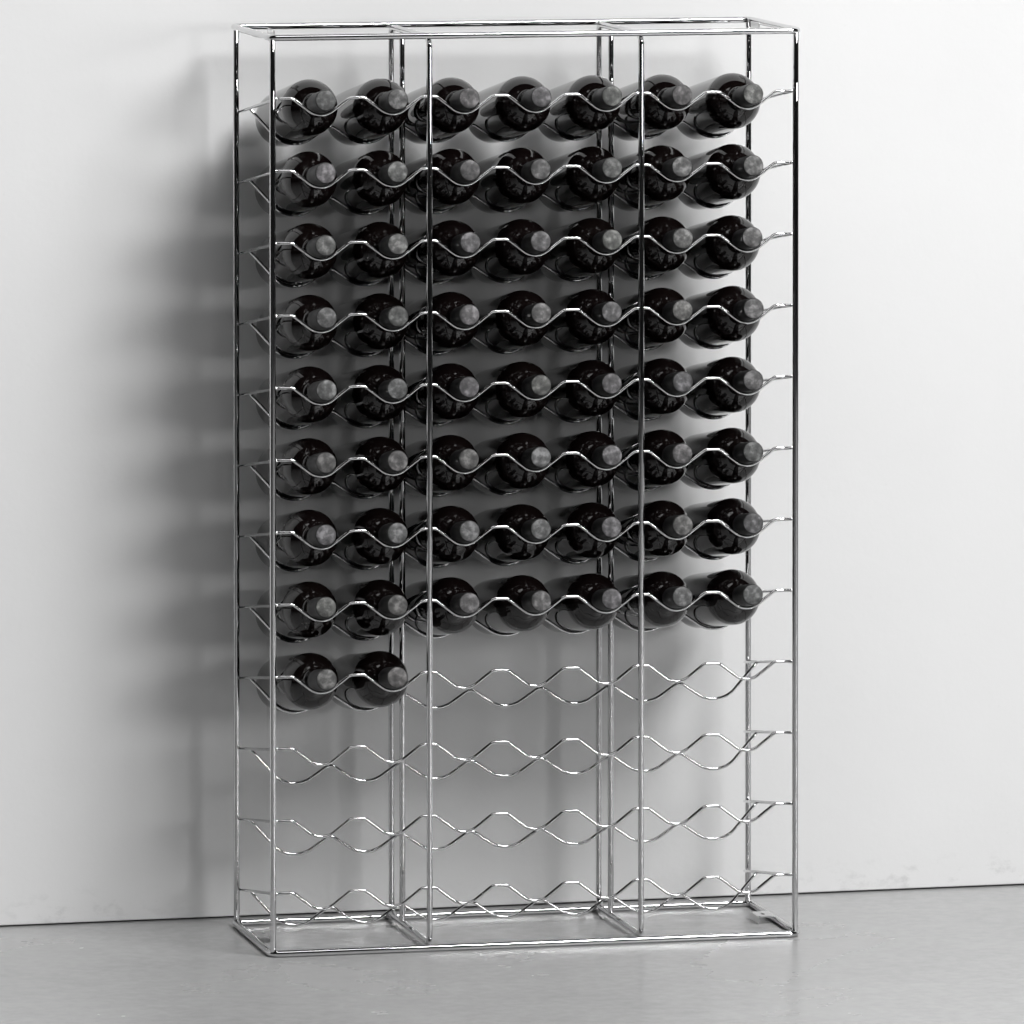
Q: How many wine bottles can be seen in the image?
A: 58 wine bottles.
